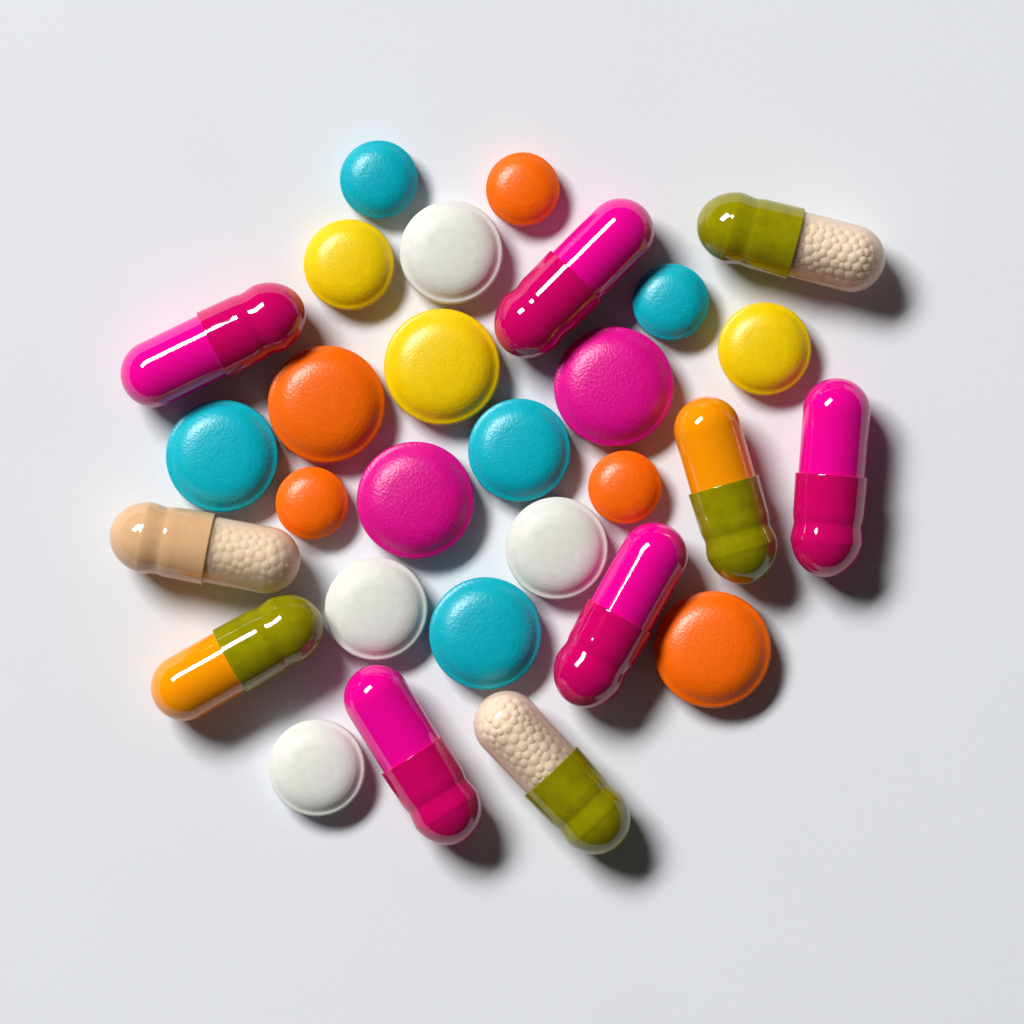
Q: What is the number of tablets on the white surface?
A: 19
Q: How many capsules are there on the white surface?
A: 10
